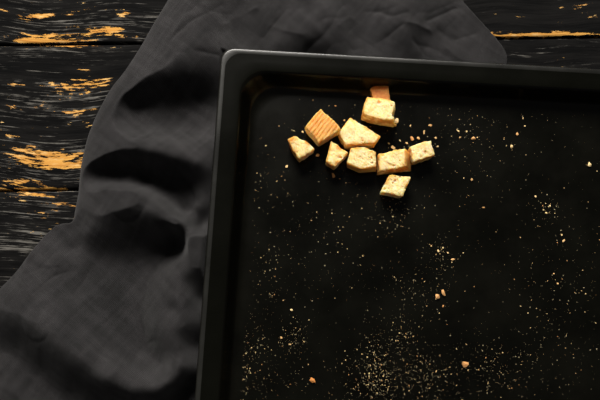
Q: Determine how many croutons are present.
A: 10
